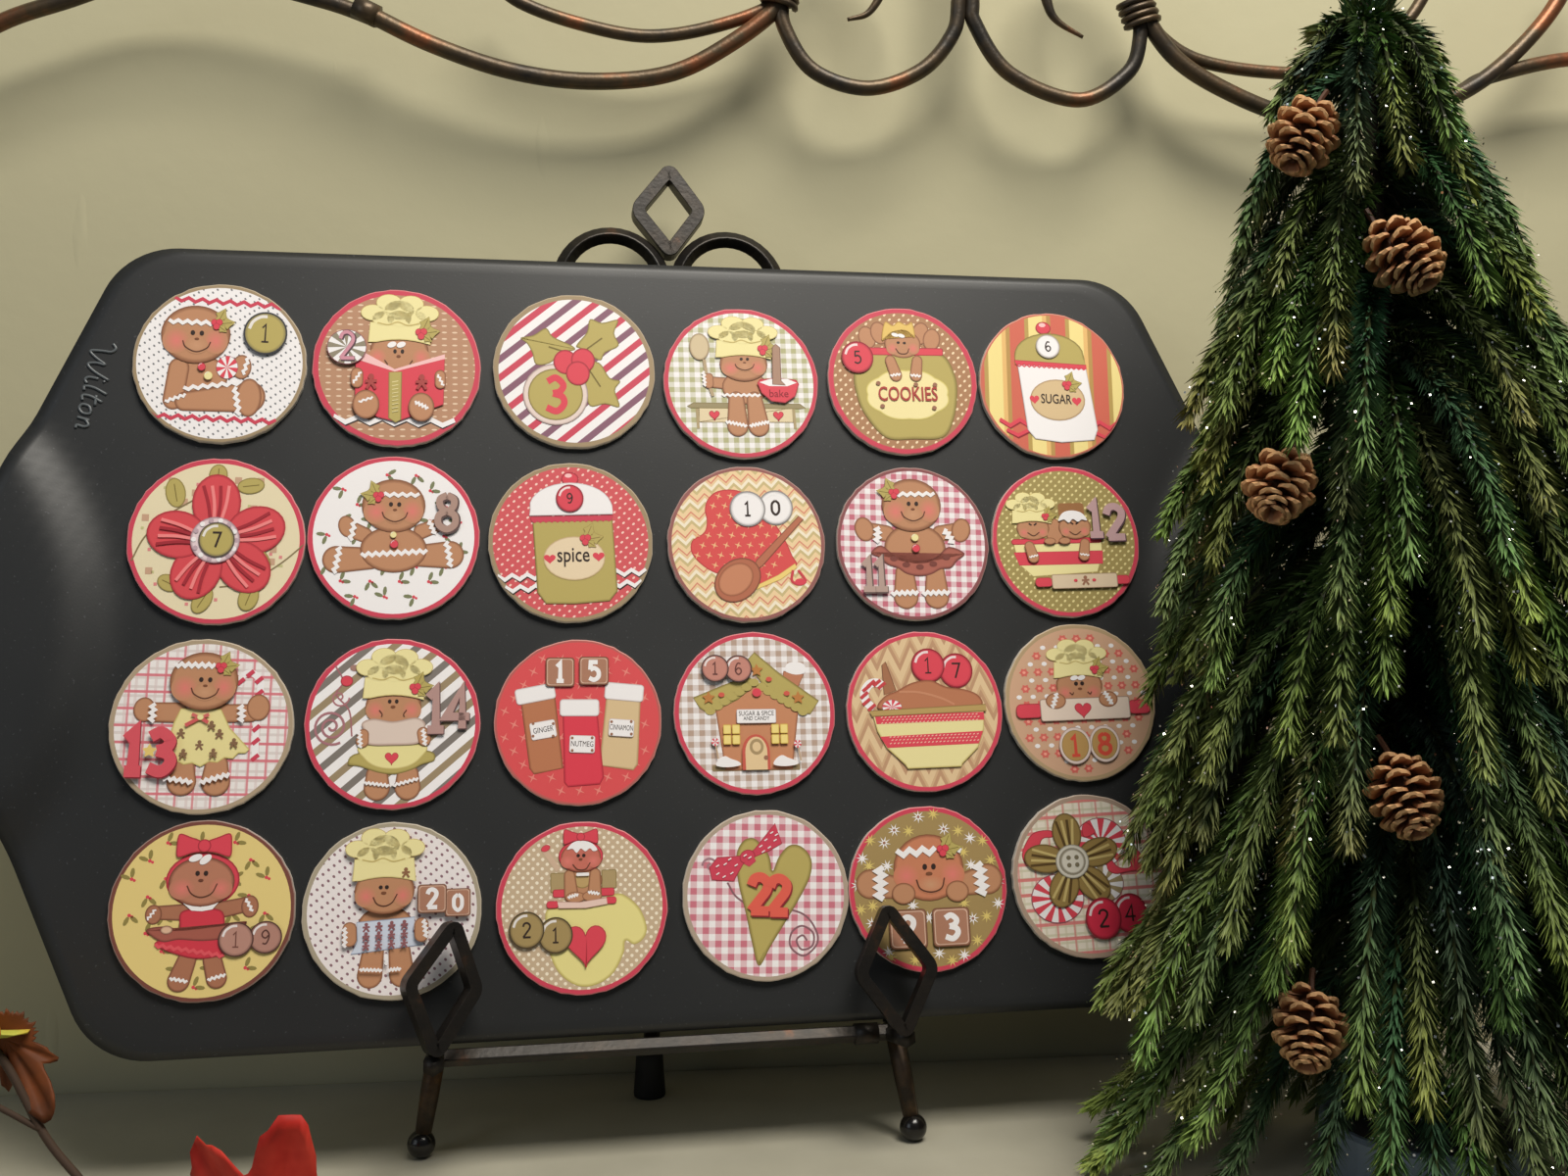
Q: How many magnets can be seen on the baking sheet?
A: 24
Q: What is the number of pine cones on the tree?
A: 5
